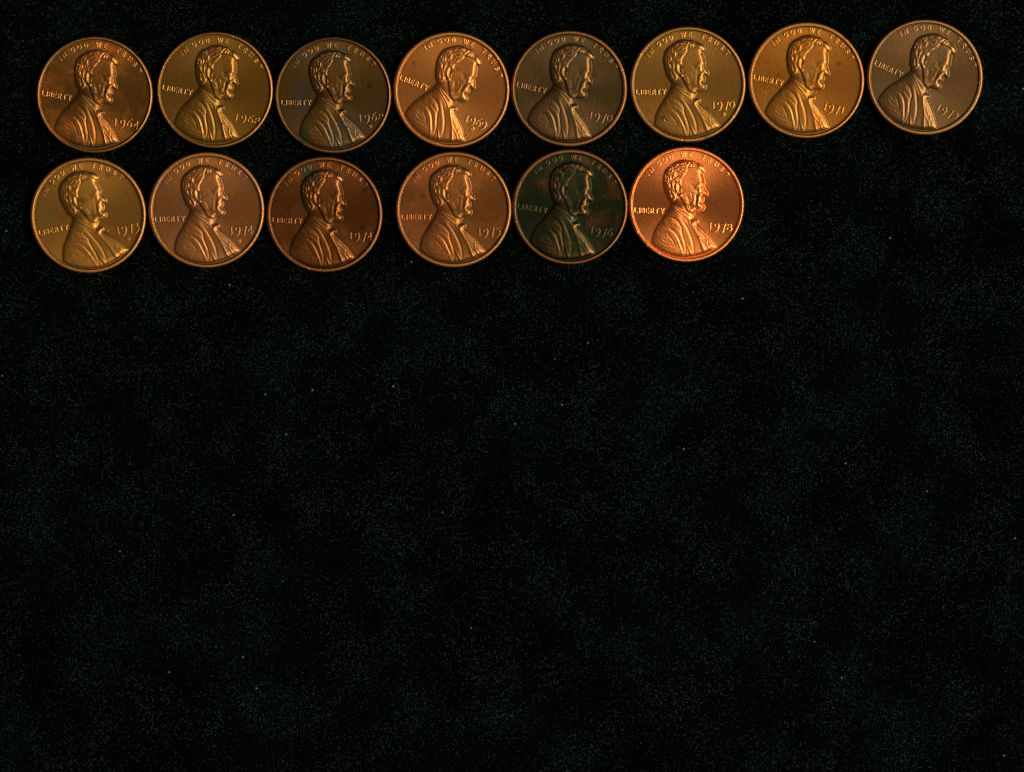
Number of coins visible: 14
